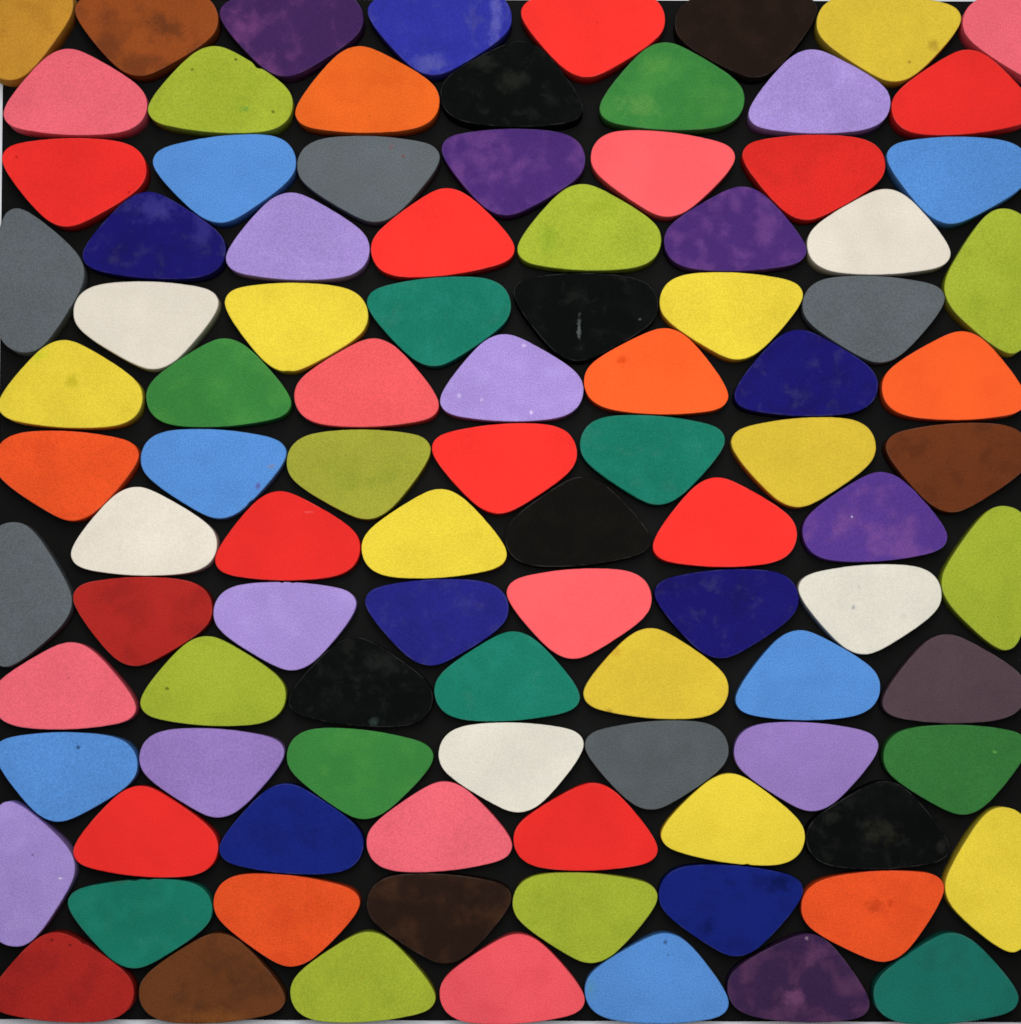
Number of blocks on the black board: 99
